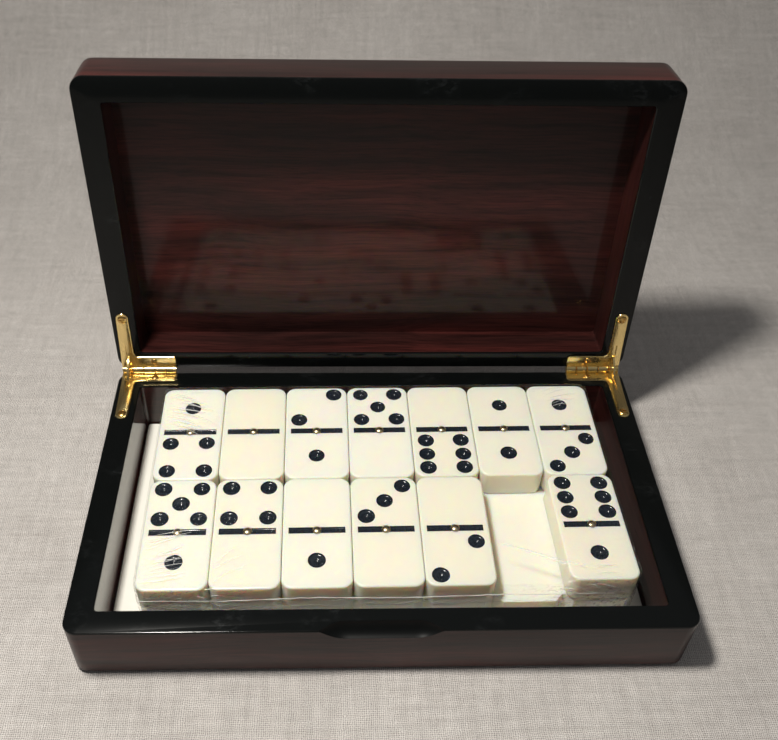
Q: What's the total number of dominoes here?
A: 13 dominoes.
